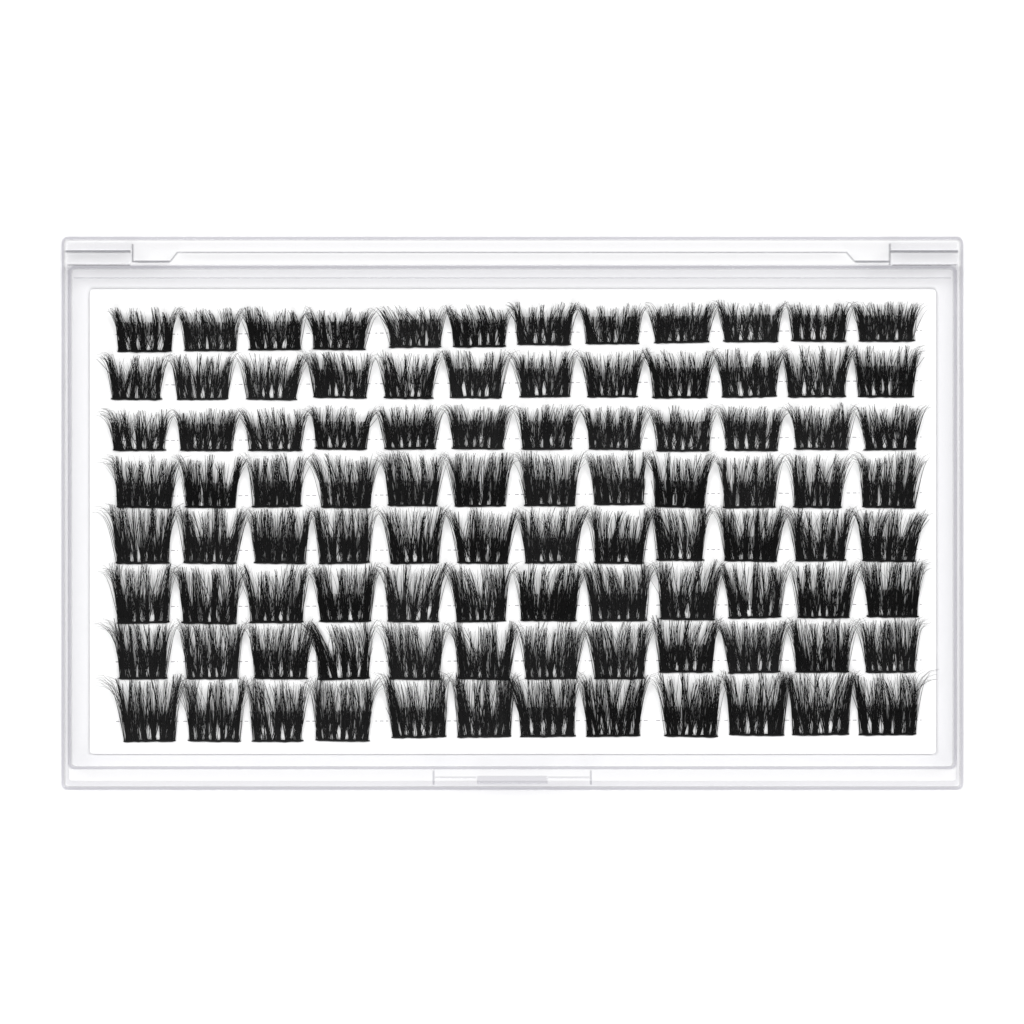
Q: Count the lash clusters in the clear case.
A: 96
